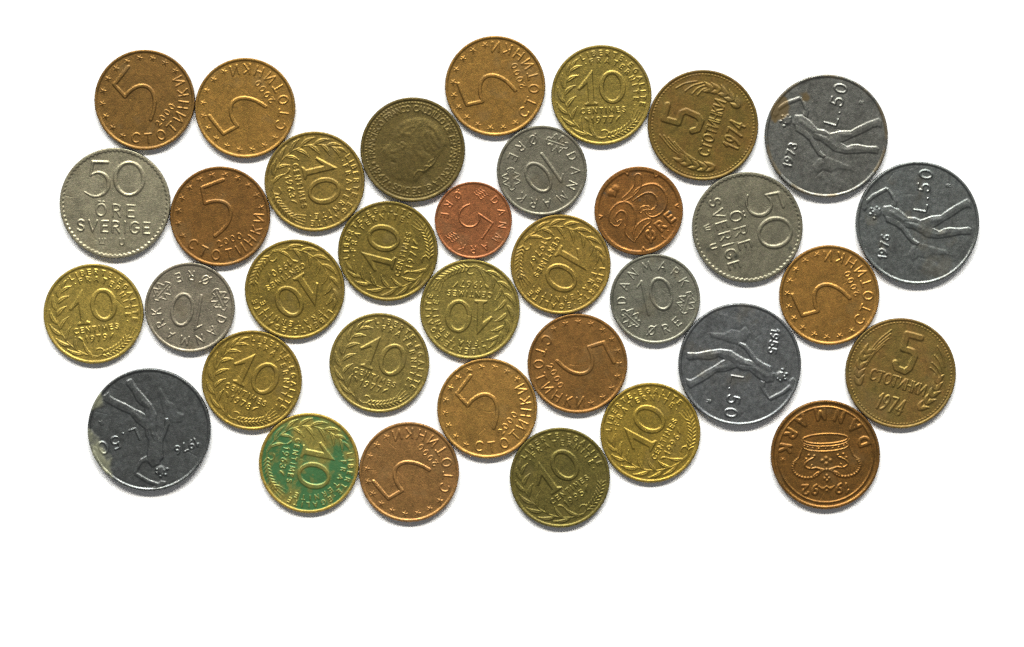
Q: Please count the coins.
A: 35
